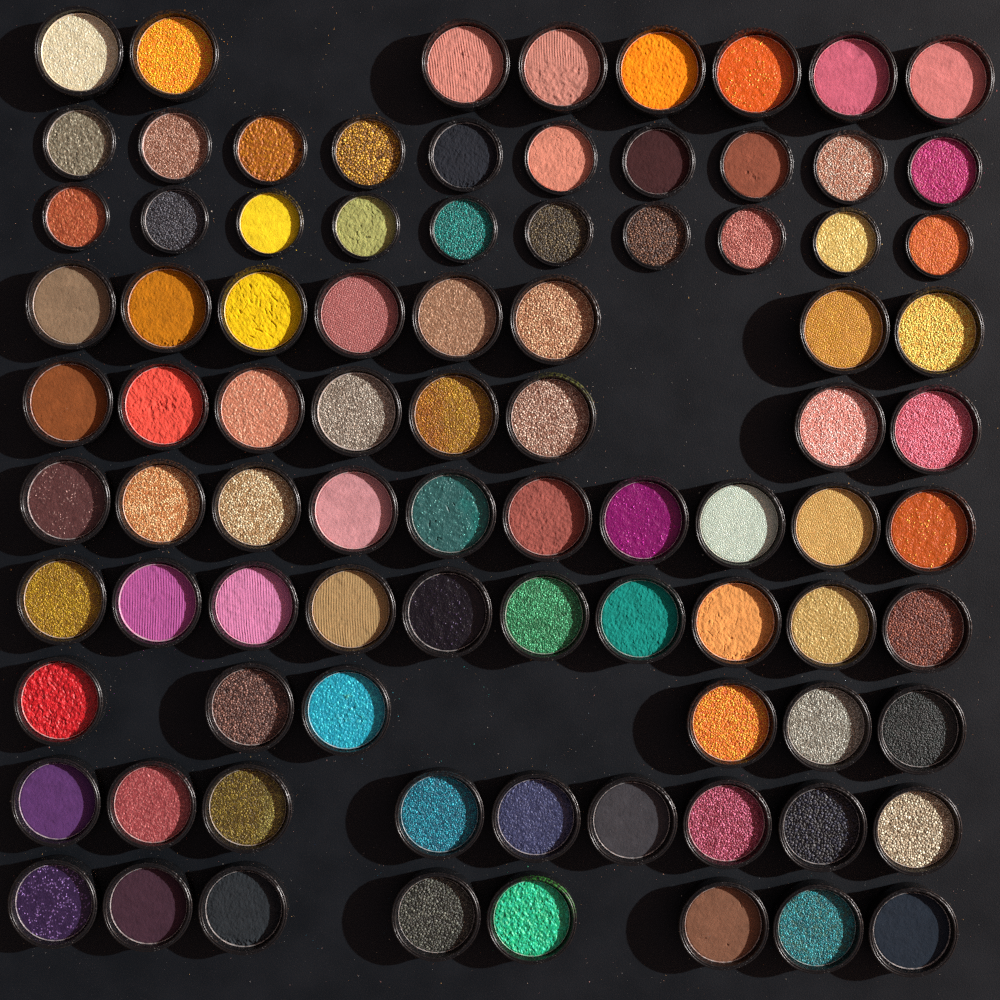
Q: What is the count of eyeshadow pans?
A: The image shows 87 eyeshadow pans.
